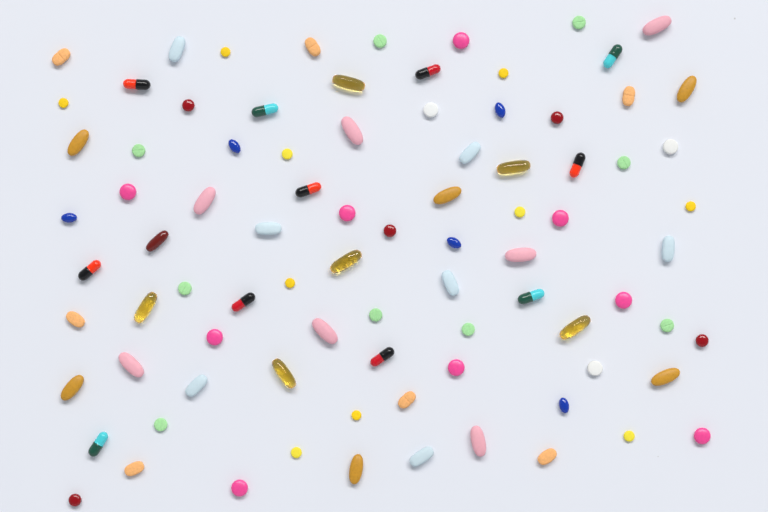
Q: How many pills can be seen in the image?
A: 86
